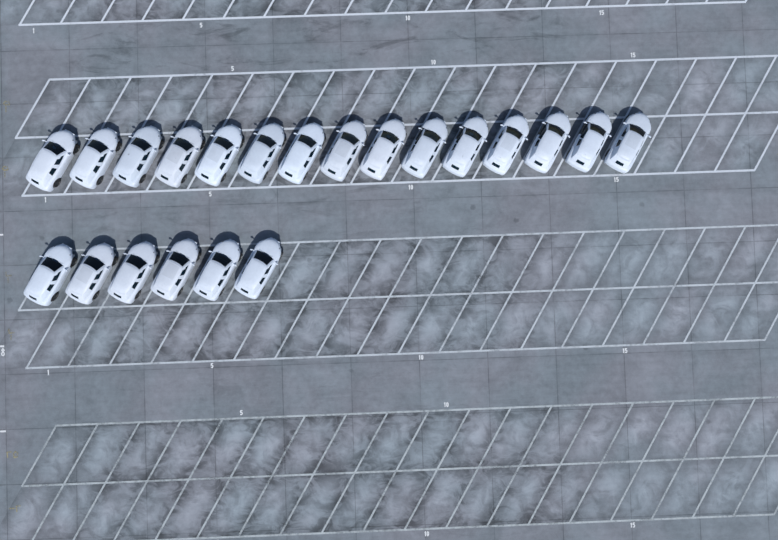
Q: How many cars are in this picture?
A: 21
